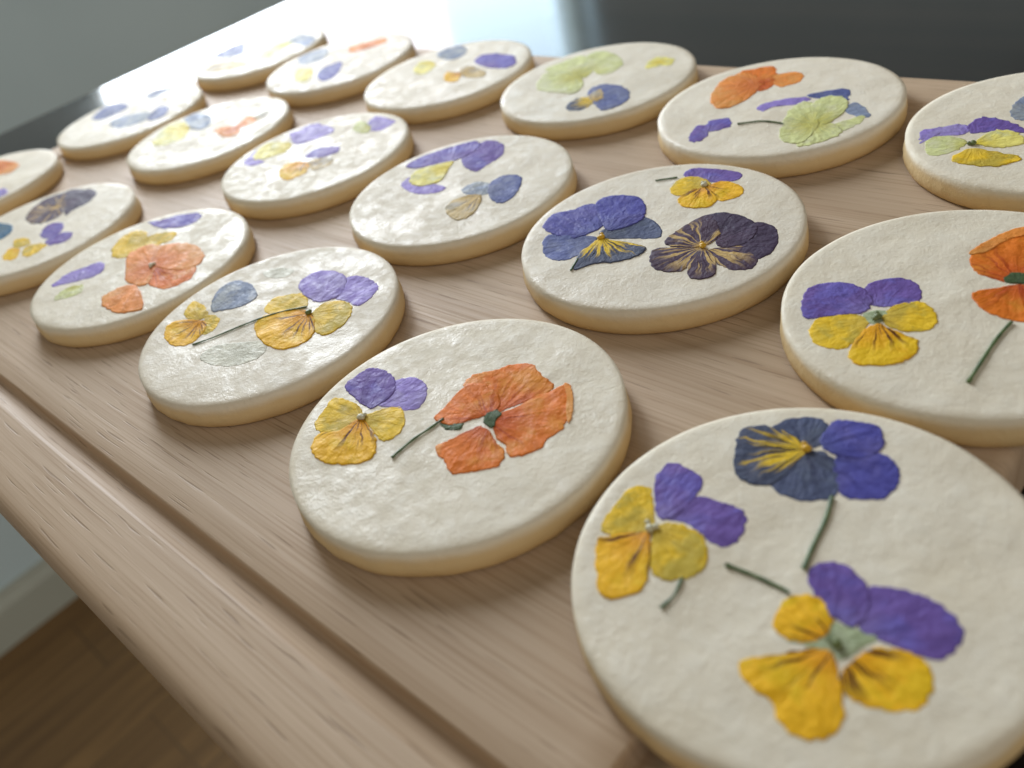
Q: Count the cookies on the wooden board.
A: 18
